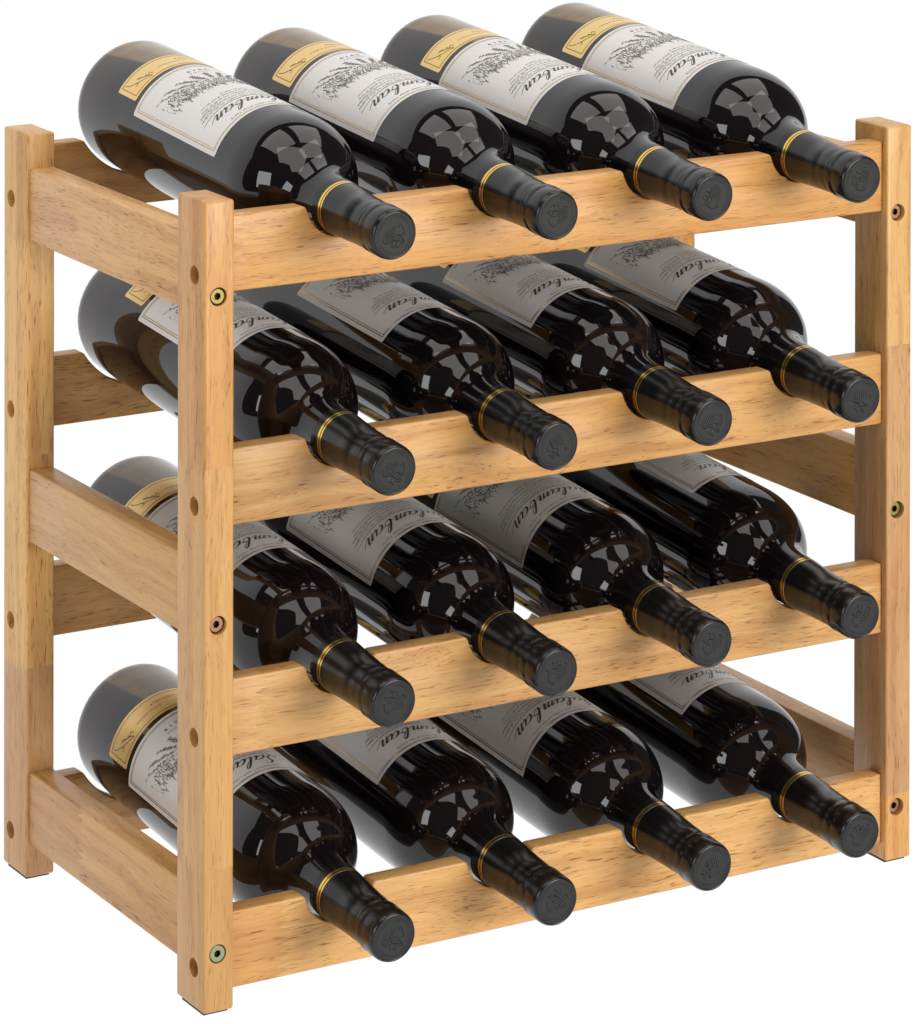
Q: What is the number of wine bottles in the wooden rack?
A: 16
